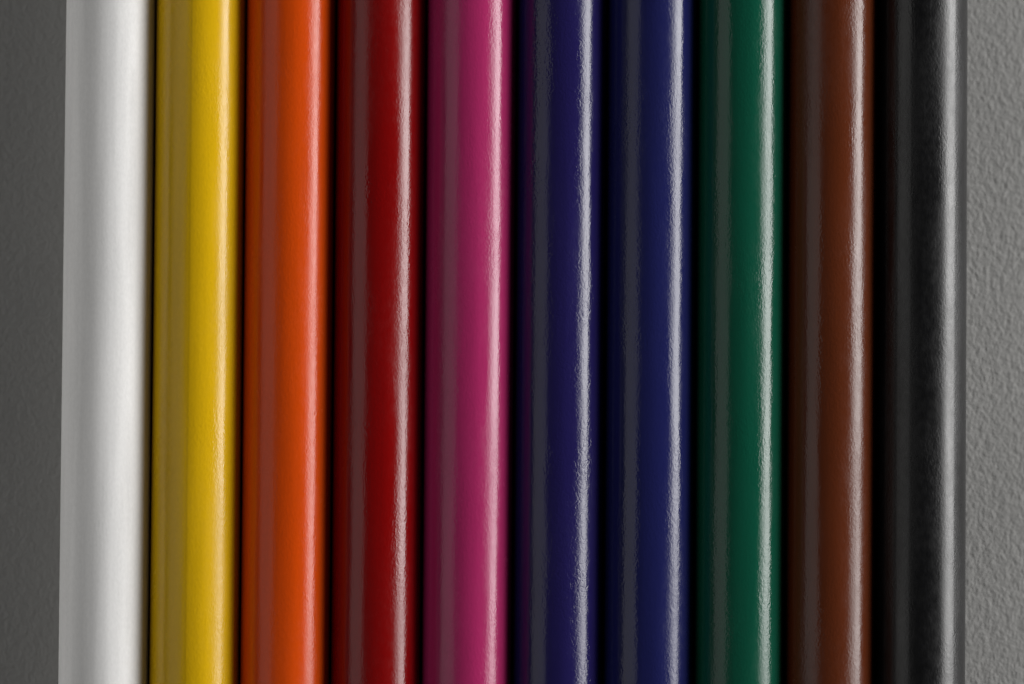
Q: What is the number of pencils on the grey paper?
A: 10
